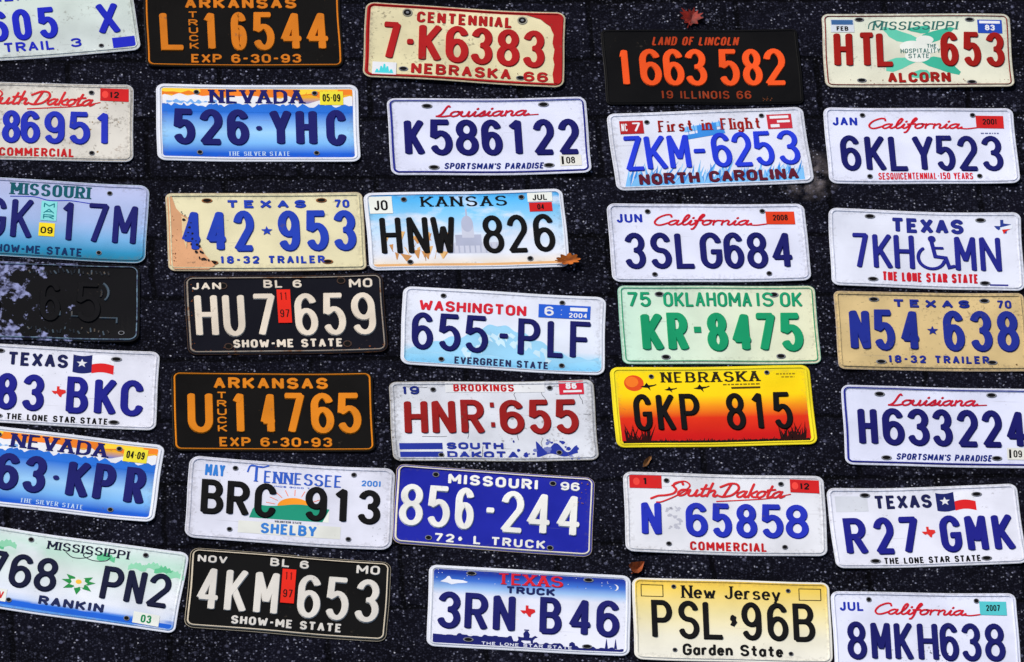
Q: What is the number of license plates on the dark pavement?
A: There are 35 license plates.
